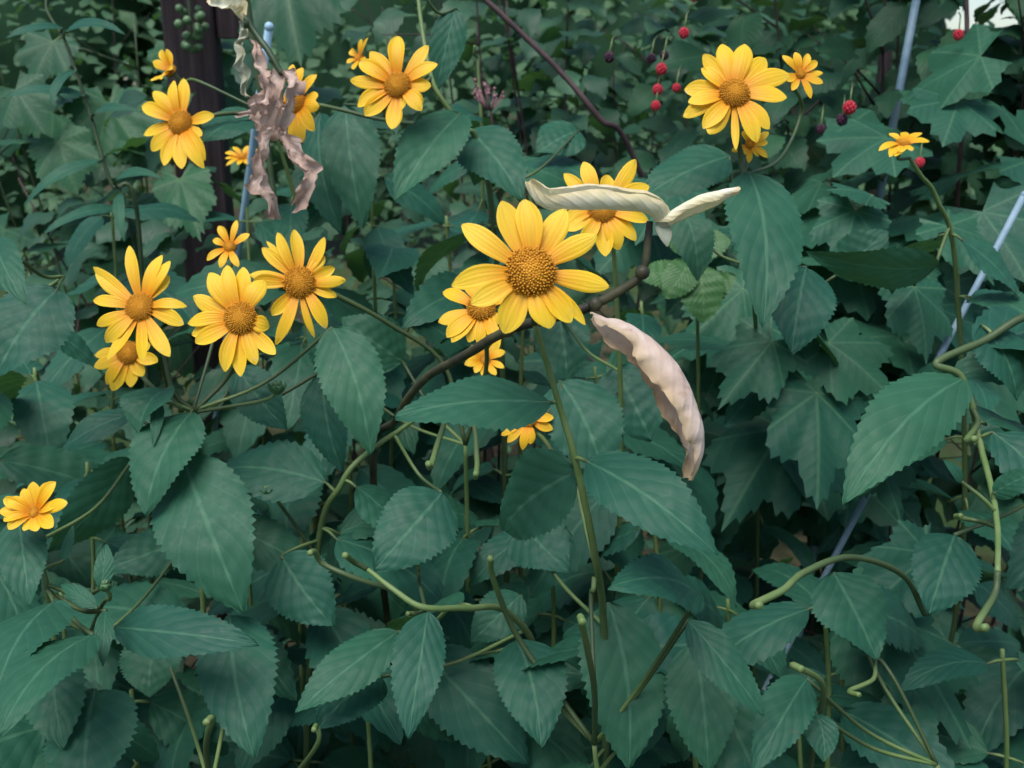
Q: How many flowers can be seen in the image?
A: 21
